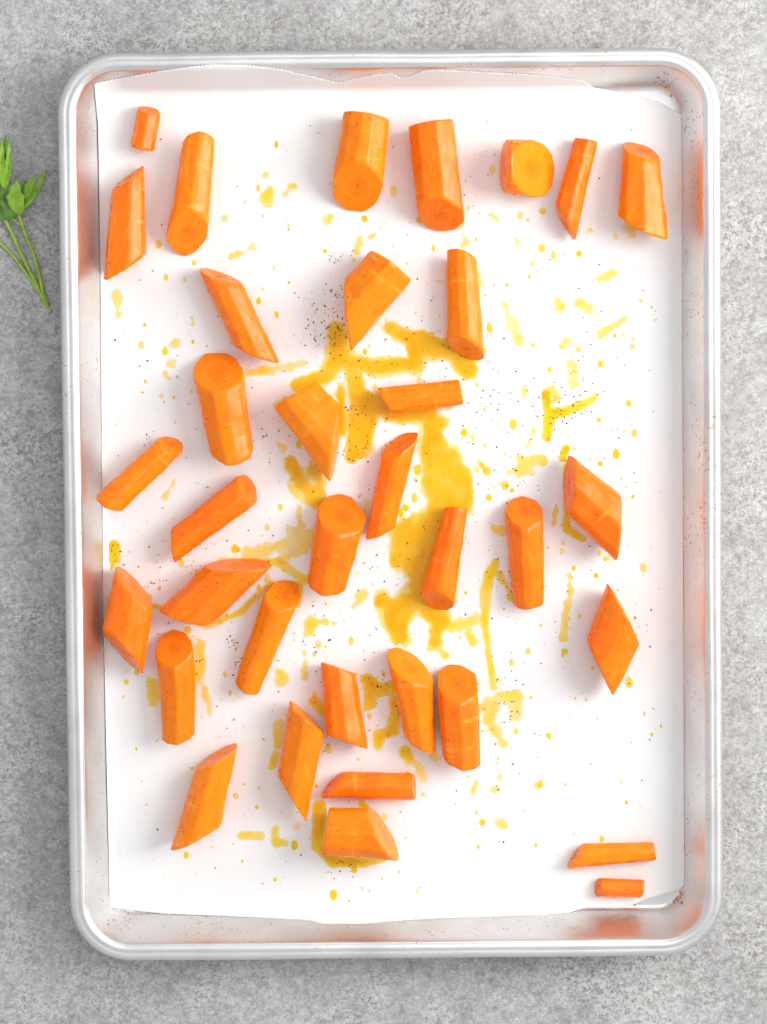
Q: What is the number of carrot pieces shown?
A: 35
